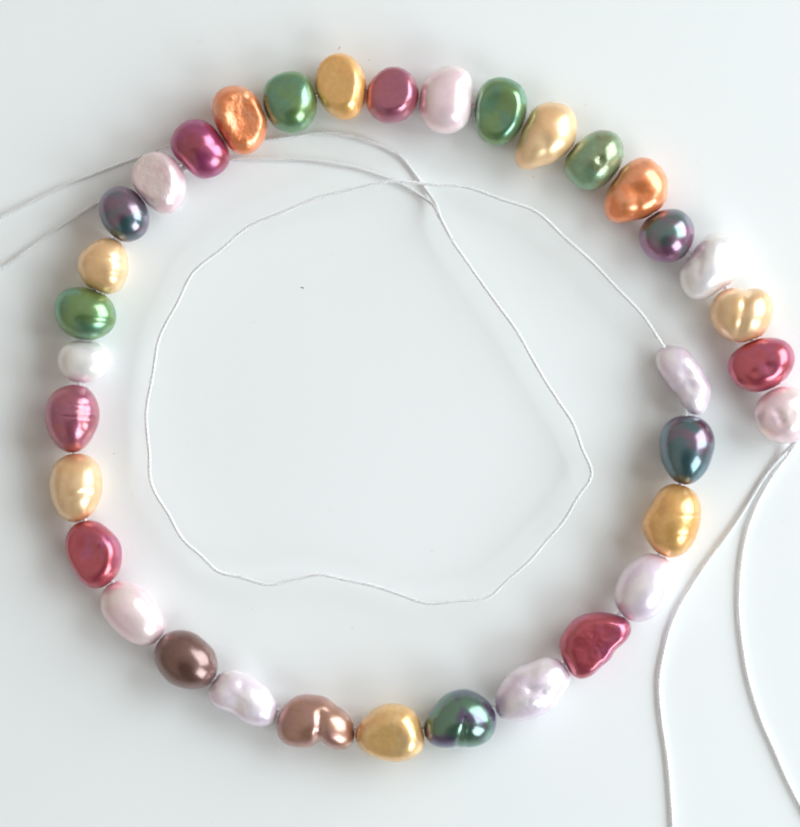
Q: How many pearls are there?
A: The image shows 35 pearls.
